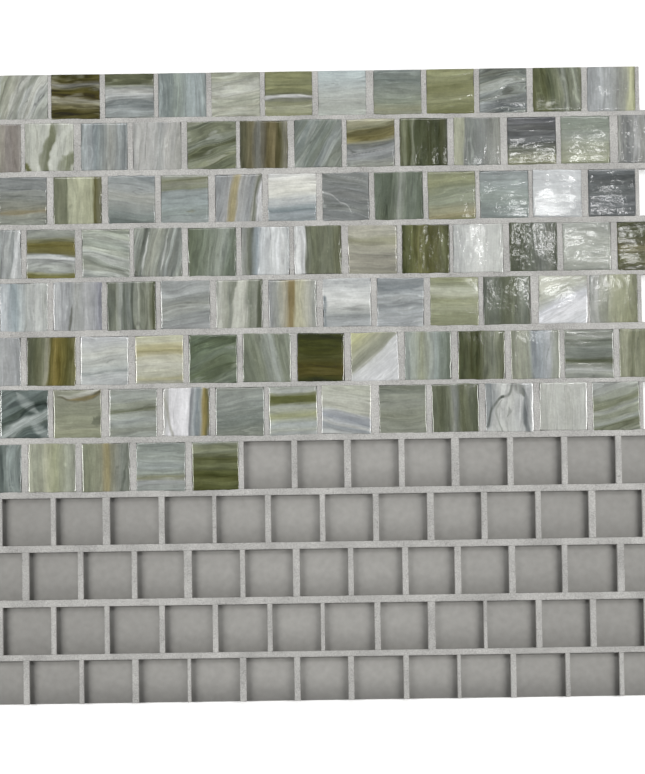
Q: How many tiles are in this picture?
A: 92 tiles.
